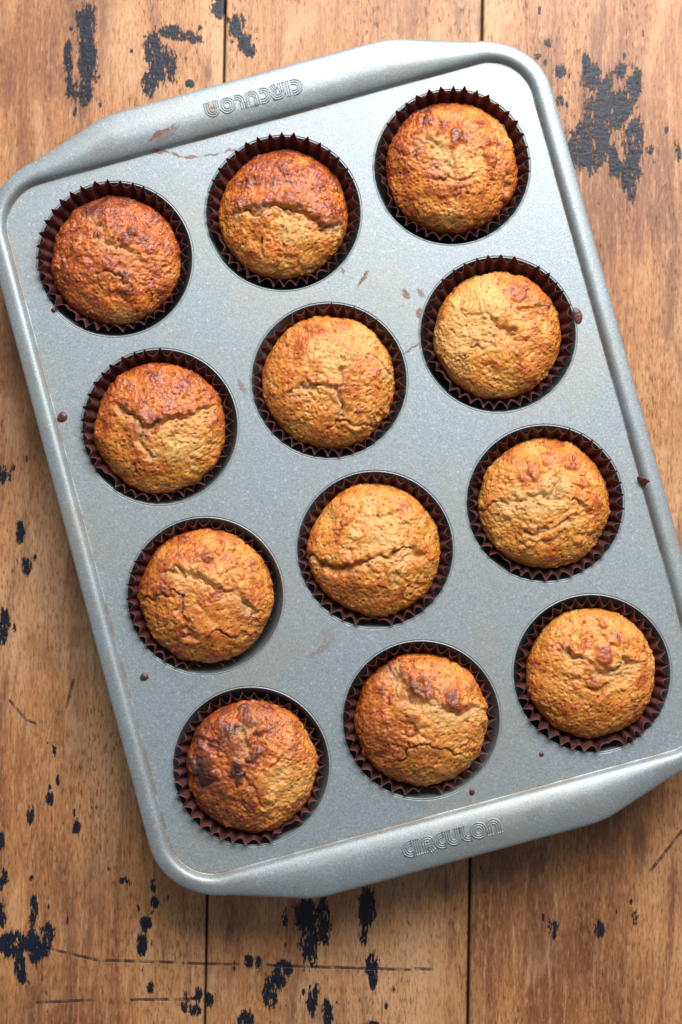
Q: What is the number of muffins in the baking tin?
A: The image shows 12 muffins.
